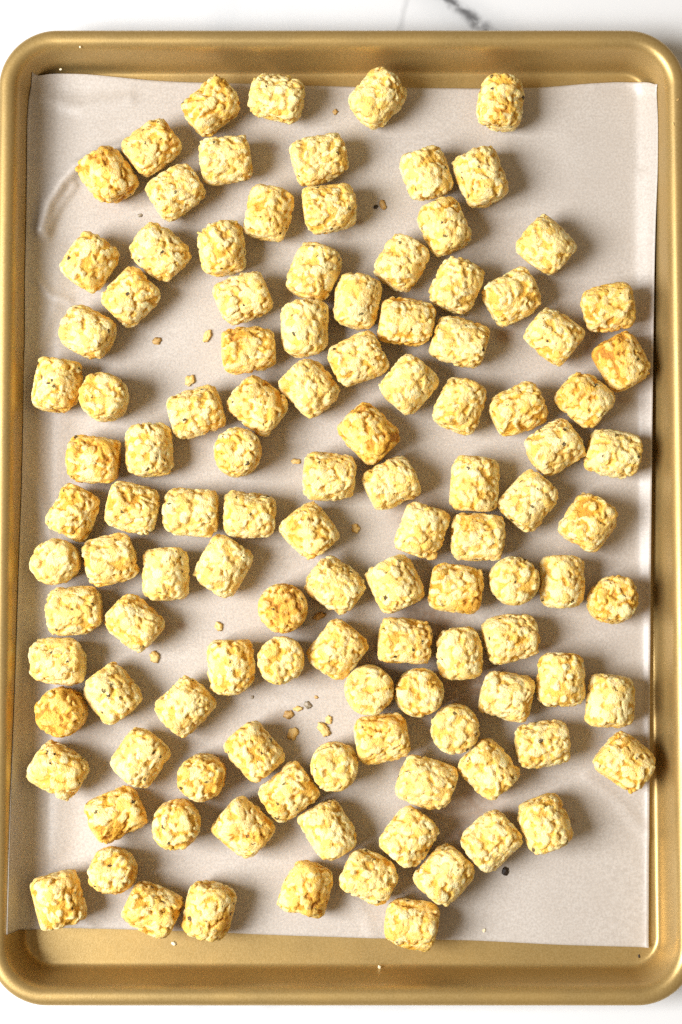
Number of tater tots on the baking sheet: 116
